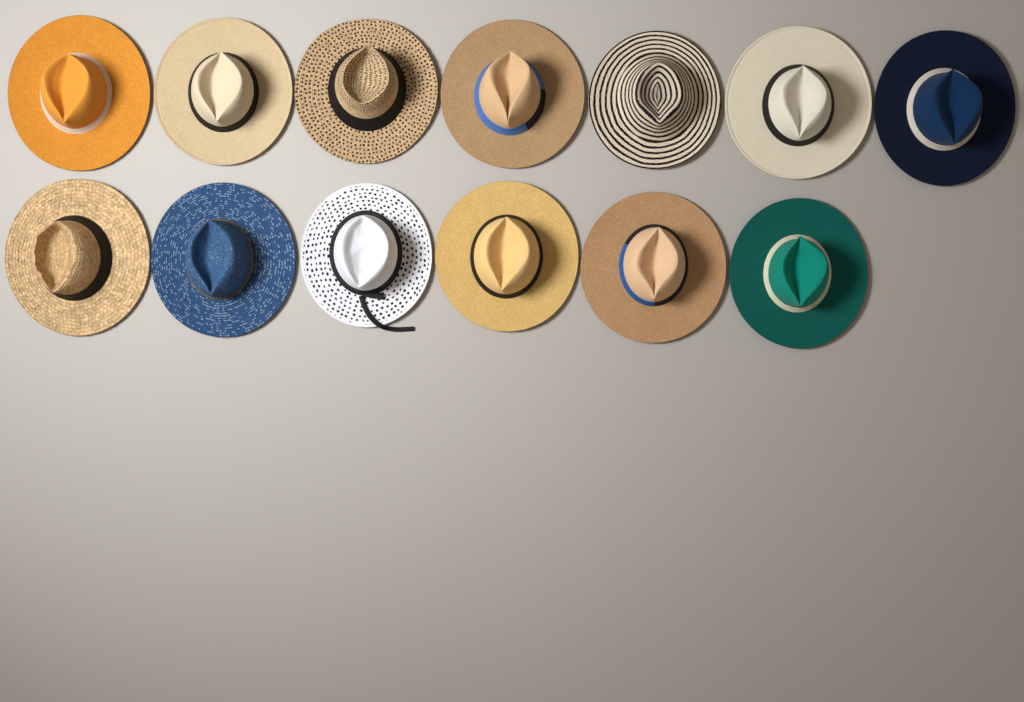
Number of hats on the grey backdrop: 13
